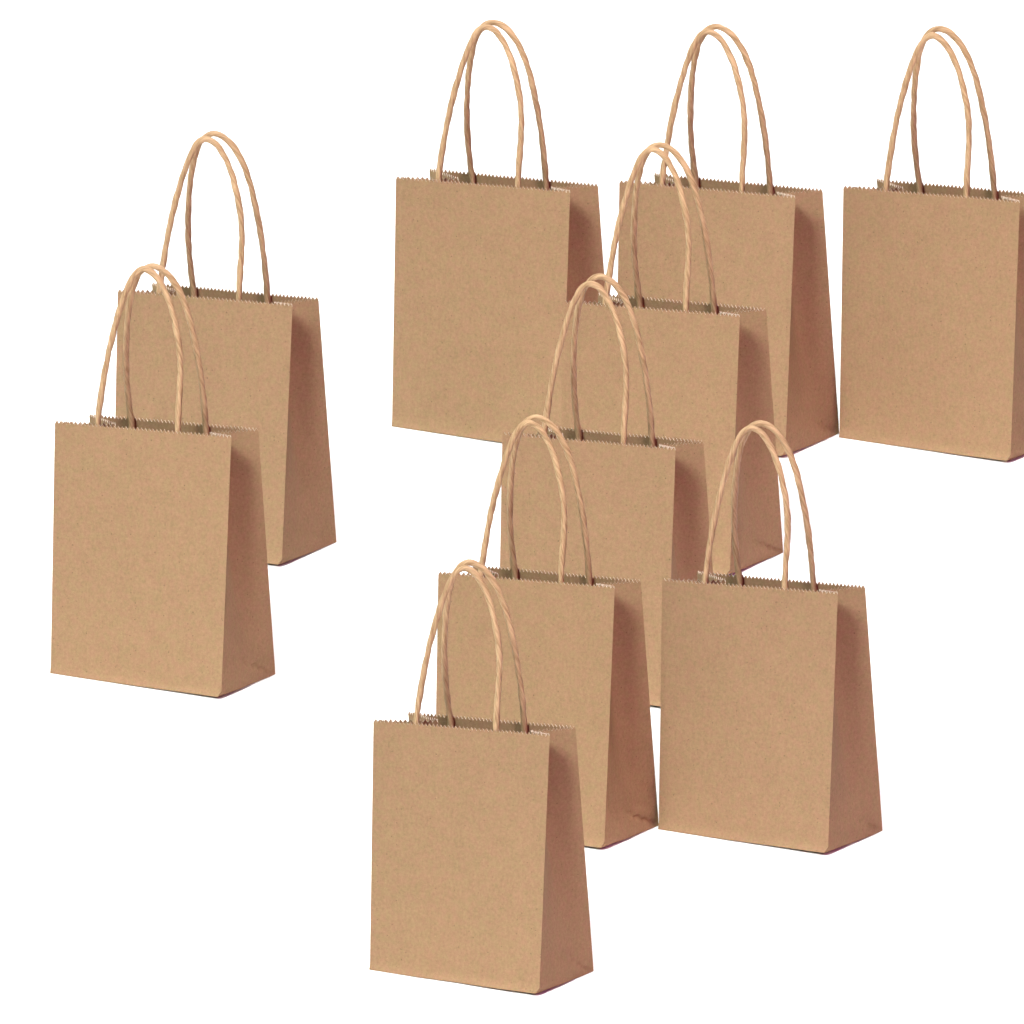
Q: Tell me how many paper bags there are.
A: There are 10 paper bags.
